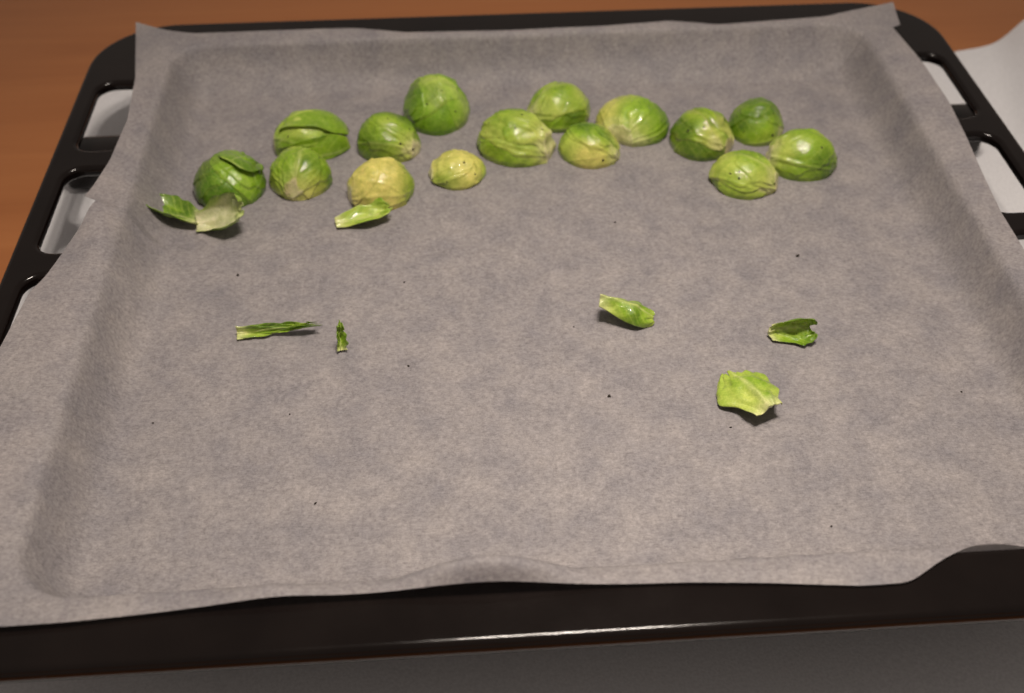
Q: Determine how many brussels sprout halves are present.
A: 15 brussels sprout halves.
